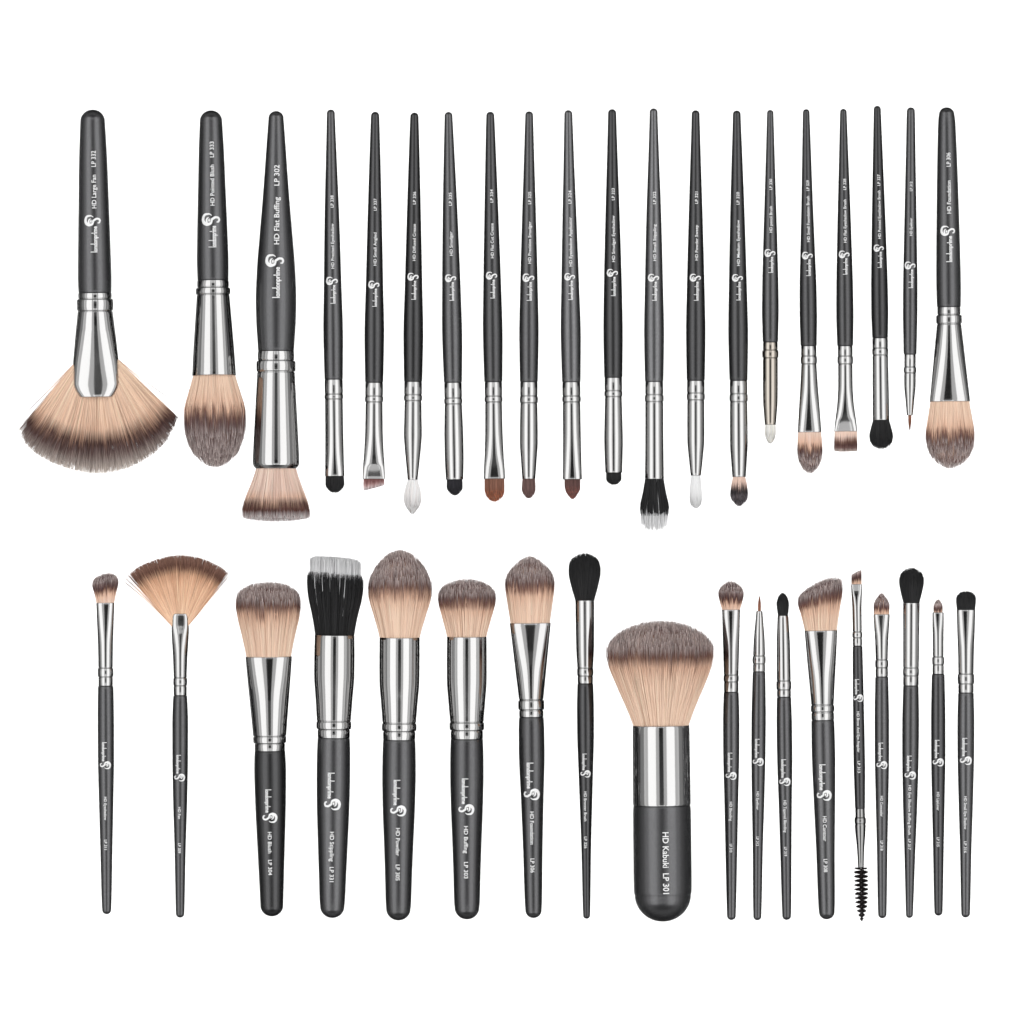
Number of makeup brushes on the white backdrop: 38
